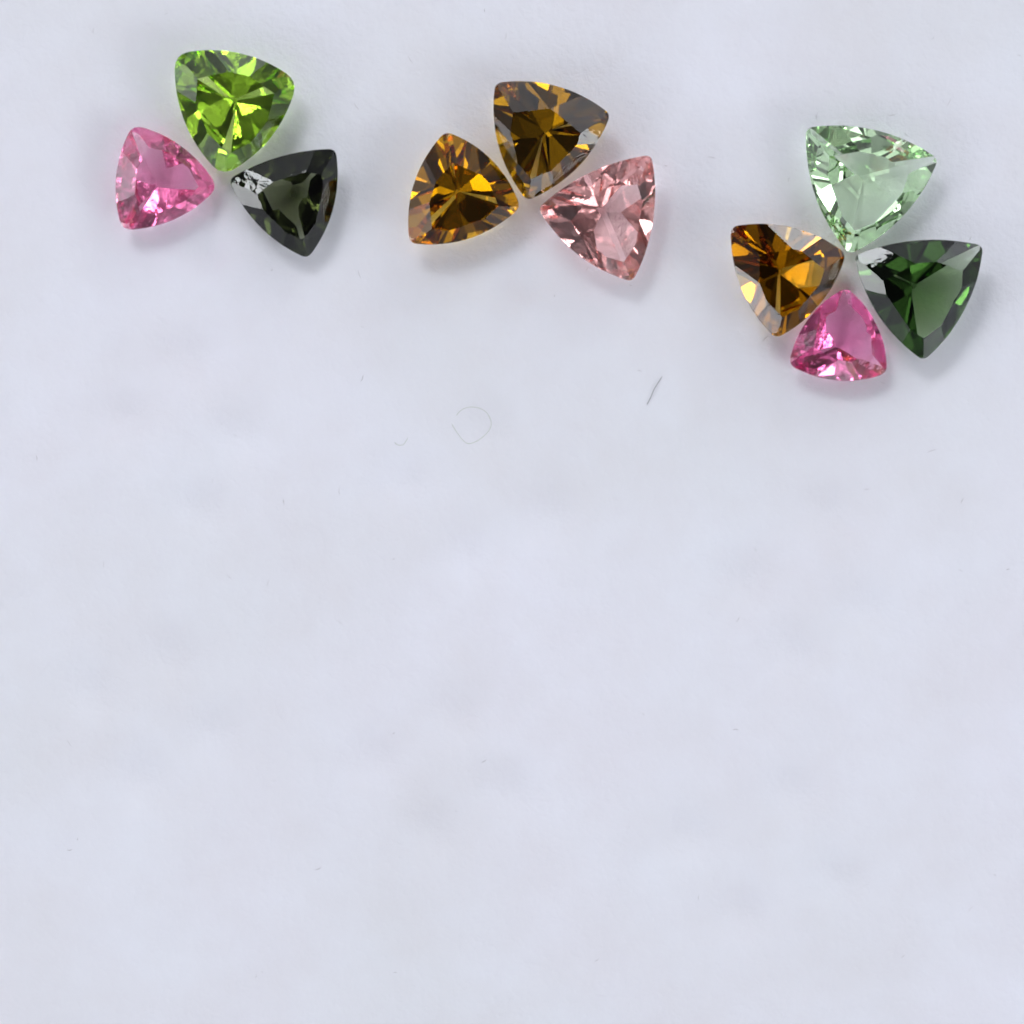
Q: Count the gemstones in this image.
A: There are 10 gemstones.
